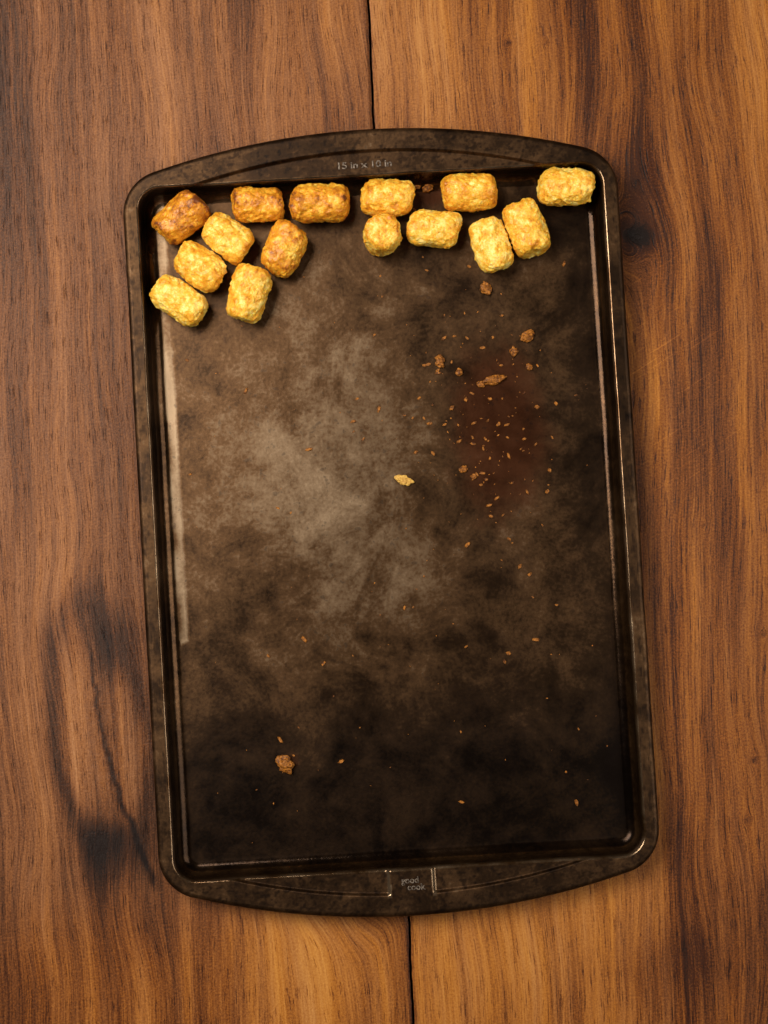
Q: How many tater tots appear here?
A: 15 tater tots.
